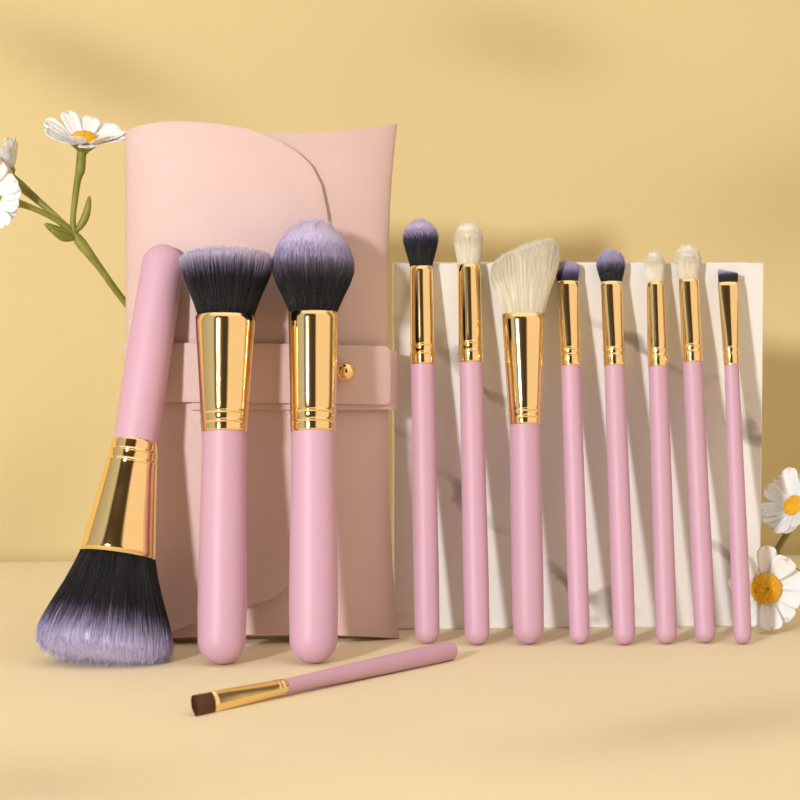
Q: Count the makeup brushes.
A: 12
